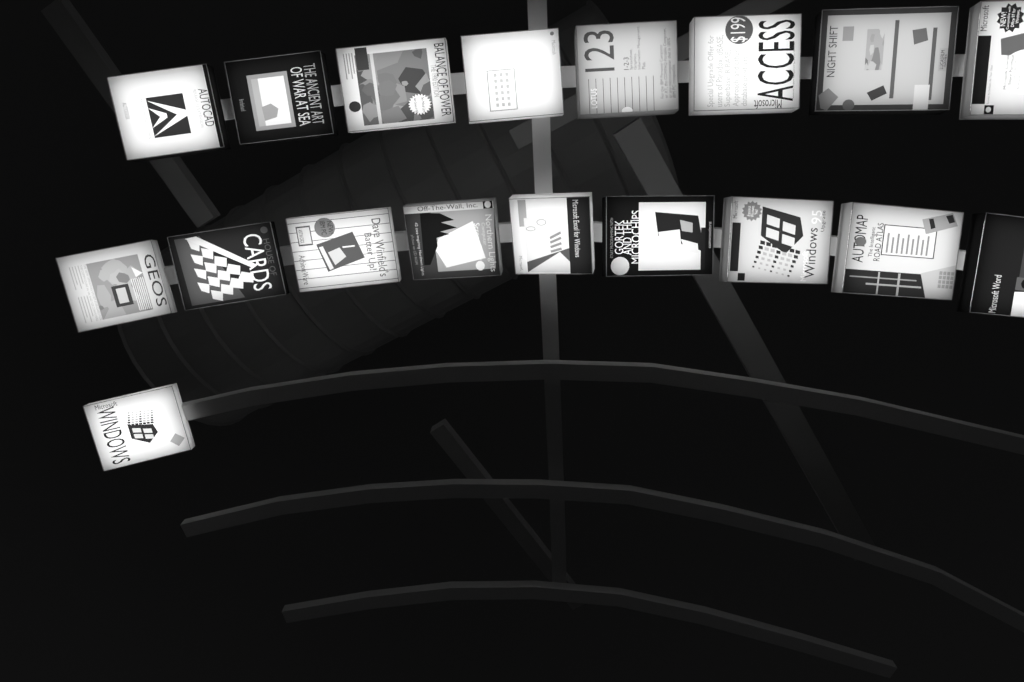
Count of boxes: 18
